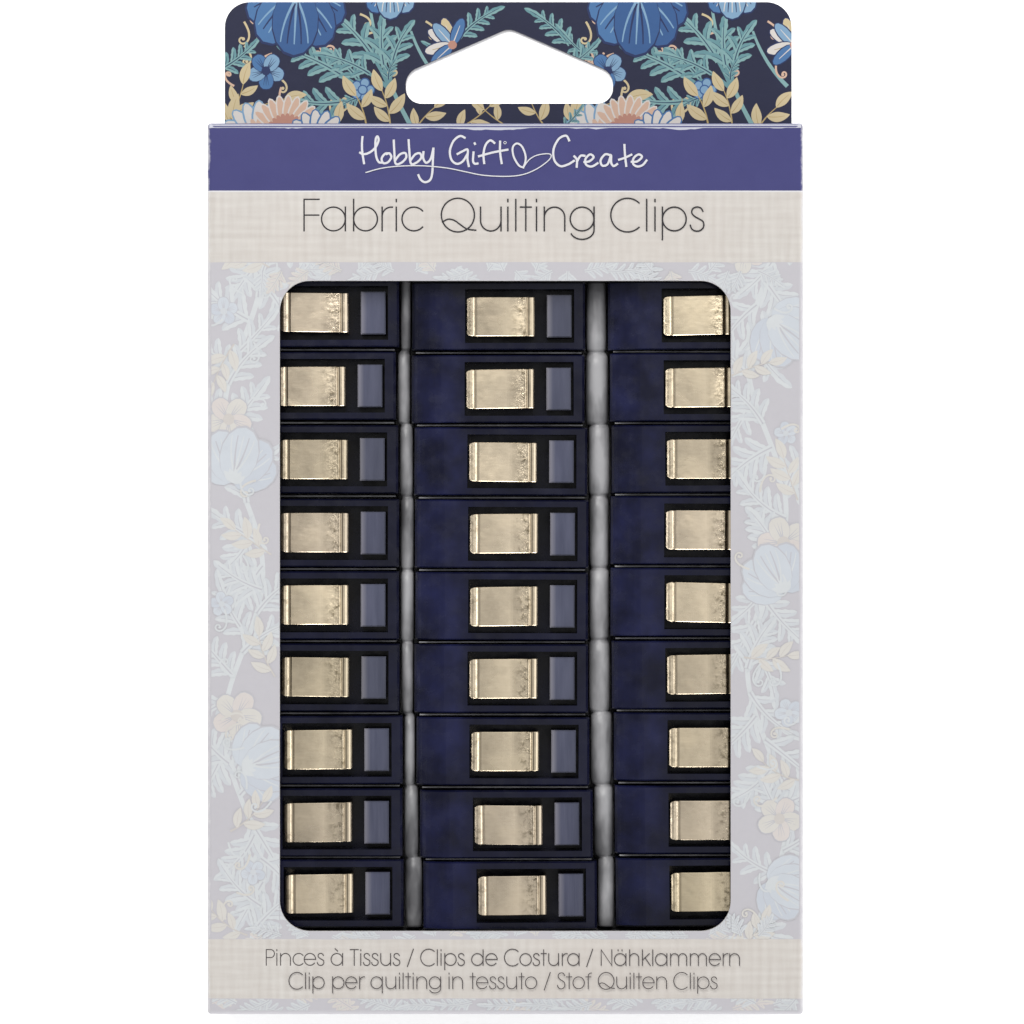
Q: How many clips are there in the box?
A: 27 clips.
